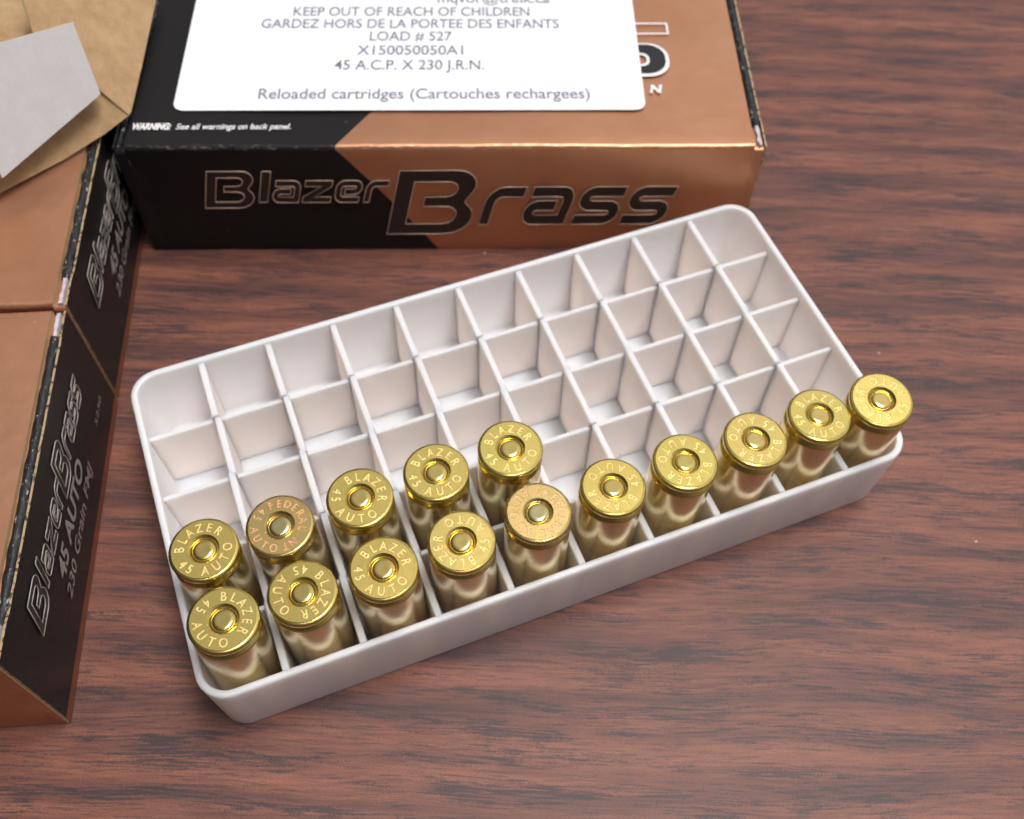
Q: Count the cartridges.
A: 15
